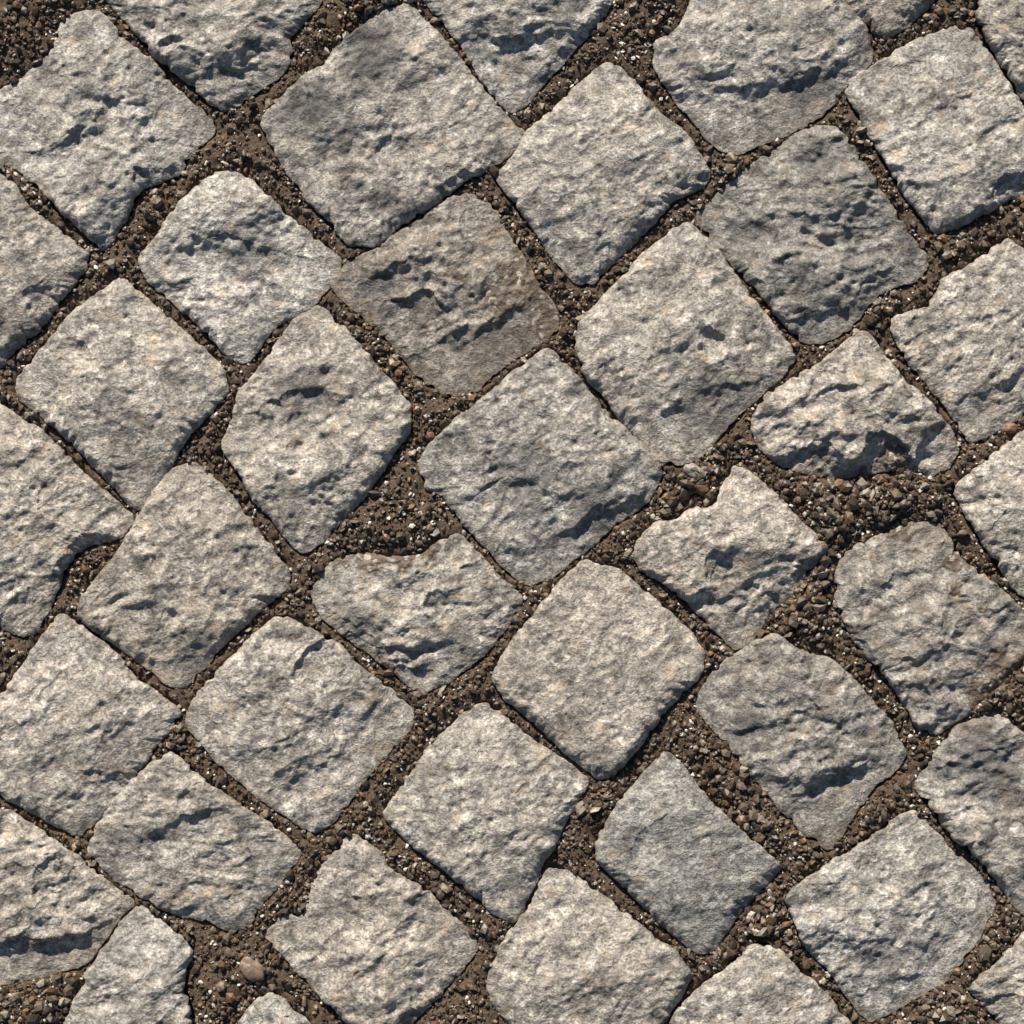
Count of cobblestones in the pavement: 41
